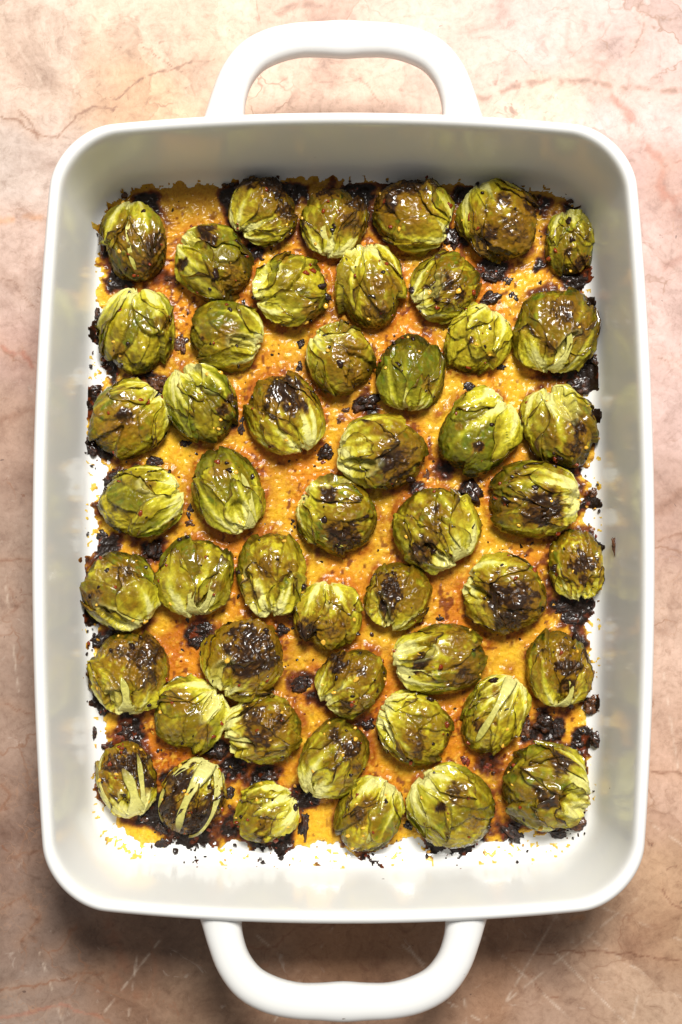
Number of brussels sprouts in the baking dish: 50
